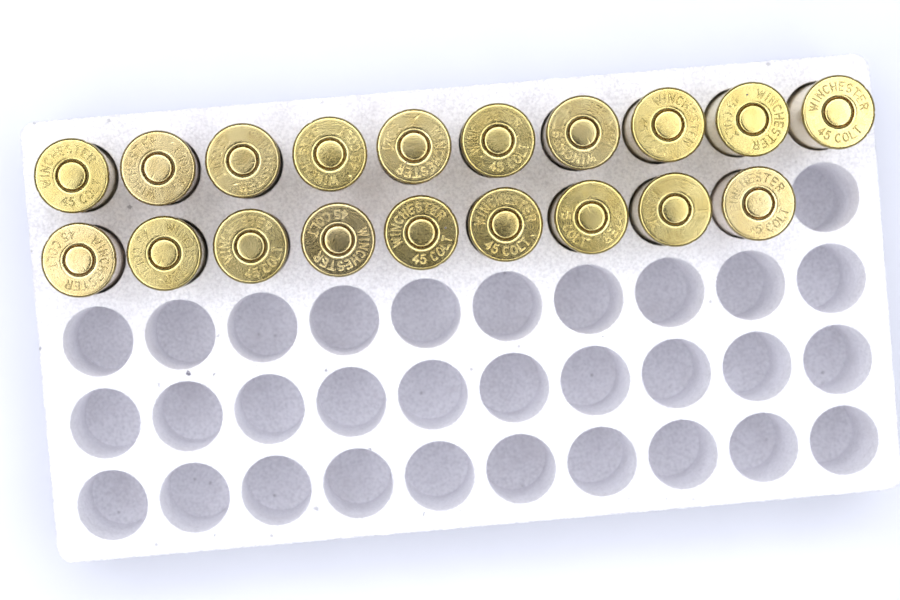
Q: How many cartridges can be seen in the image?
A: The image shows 19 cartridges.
